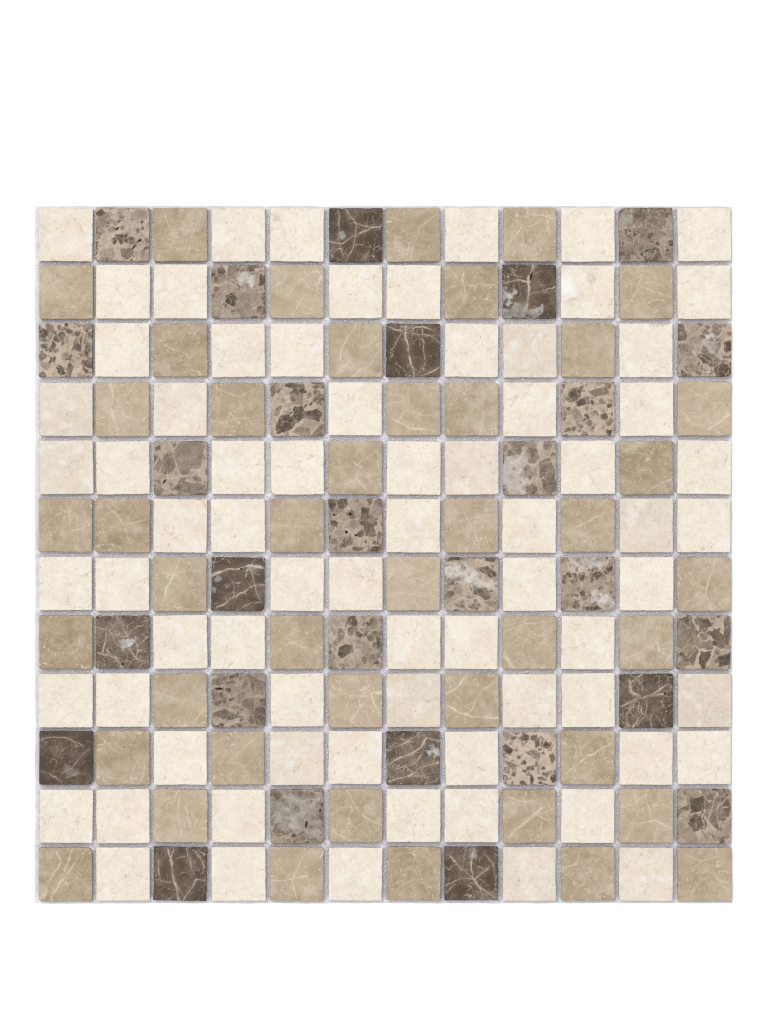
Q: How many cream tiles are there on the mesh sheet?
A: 72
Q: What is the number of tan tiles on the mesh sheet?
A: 44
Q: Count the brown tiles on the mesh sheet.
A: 28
